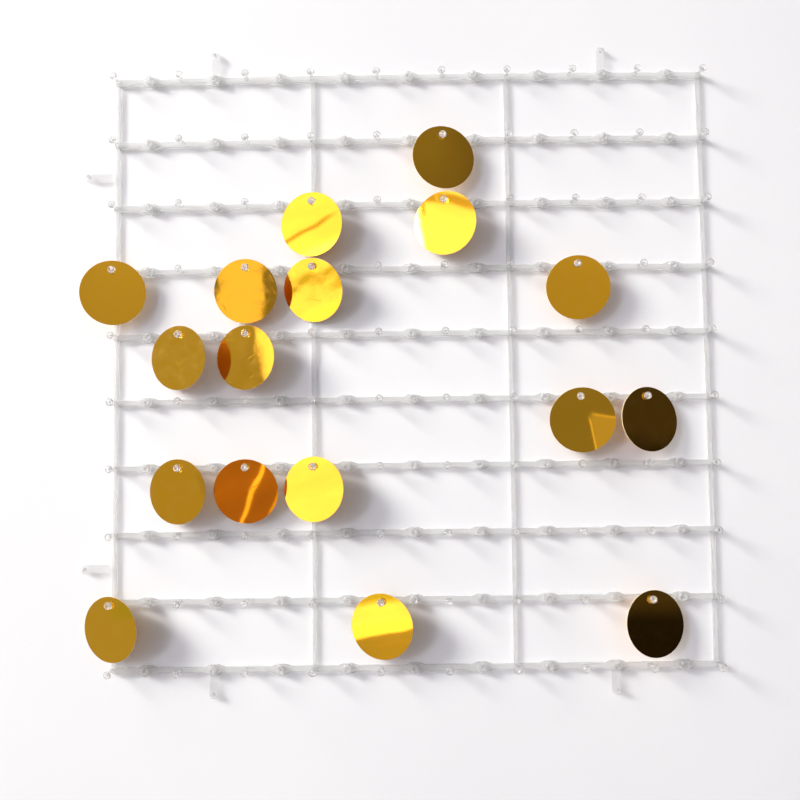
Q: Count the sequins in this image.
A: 17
